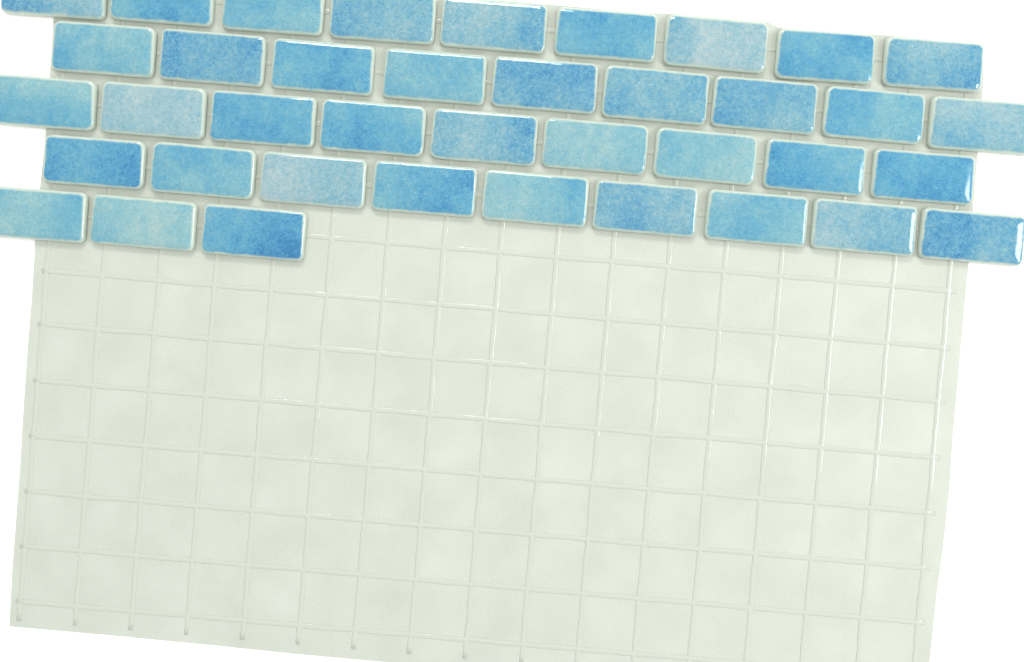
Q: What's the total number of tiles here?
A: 39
